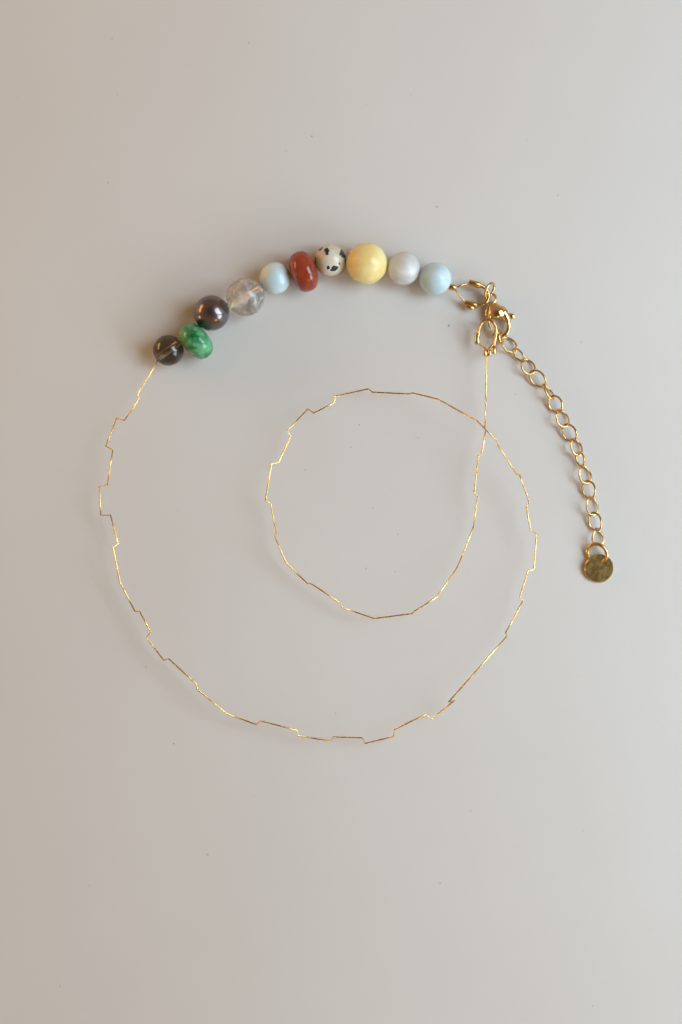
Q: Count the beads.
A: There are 10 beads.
